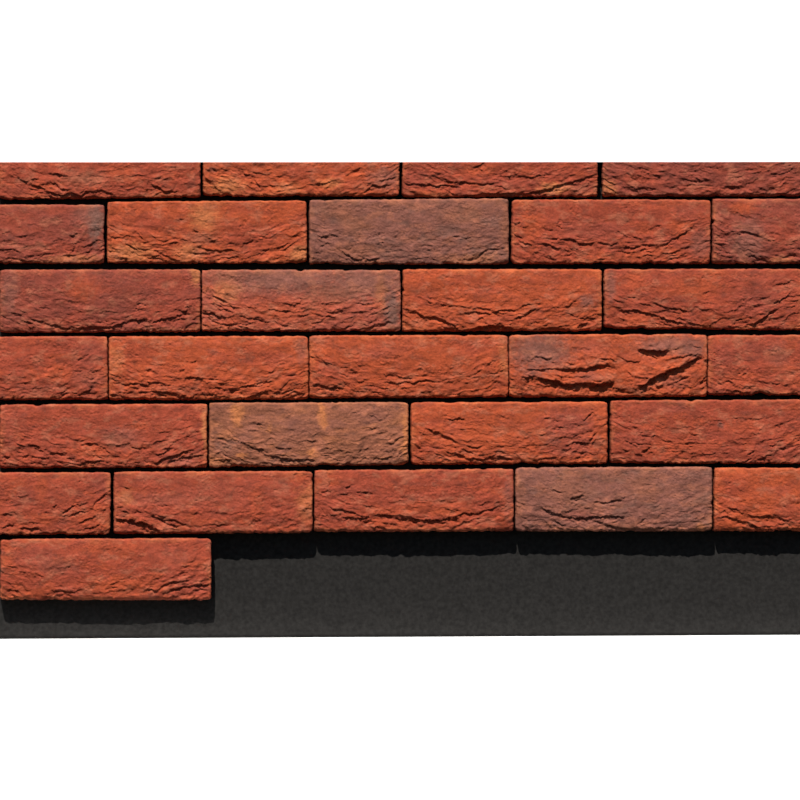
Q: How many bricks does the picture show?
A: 28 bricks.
